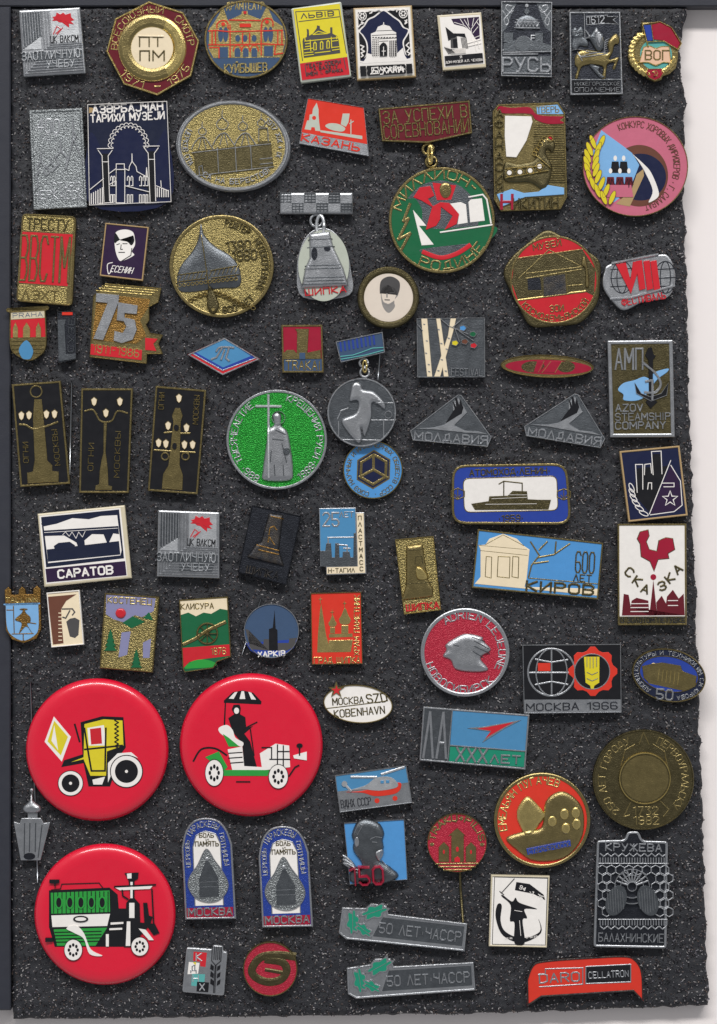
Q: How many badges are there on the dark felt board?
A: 77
